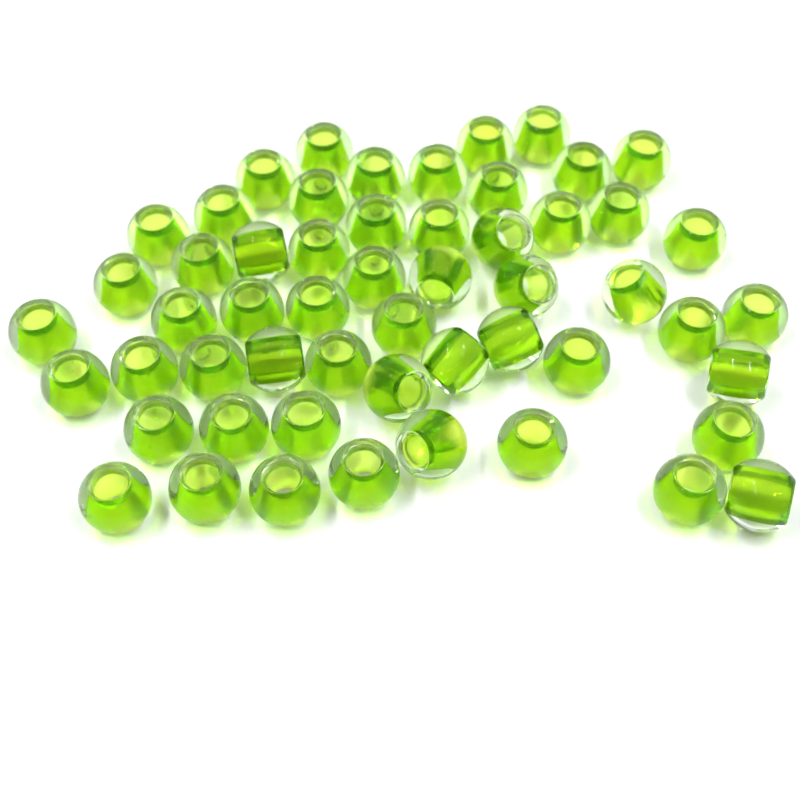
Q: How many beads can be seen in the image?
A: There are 55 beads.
